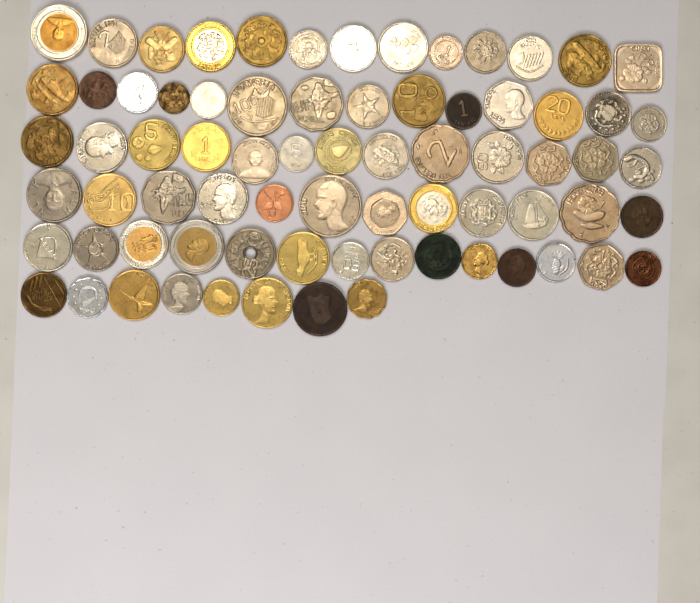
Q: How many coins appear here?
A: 74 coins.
